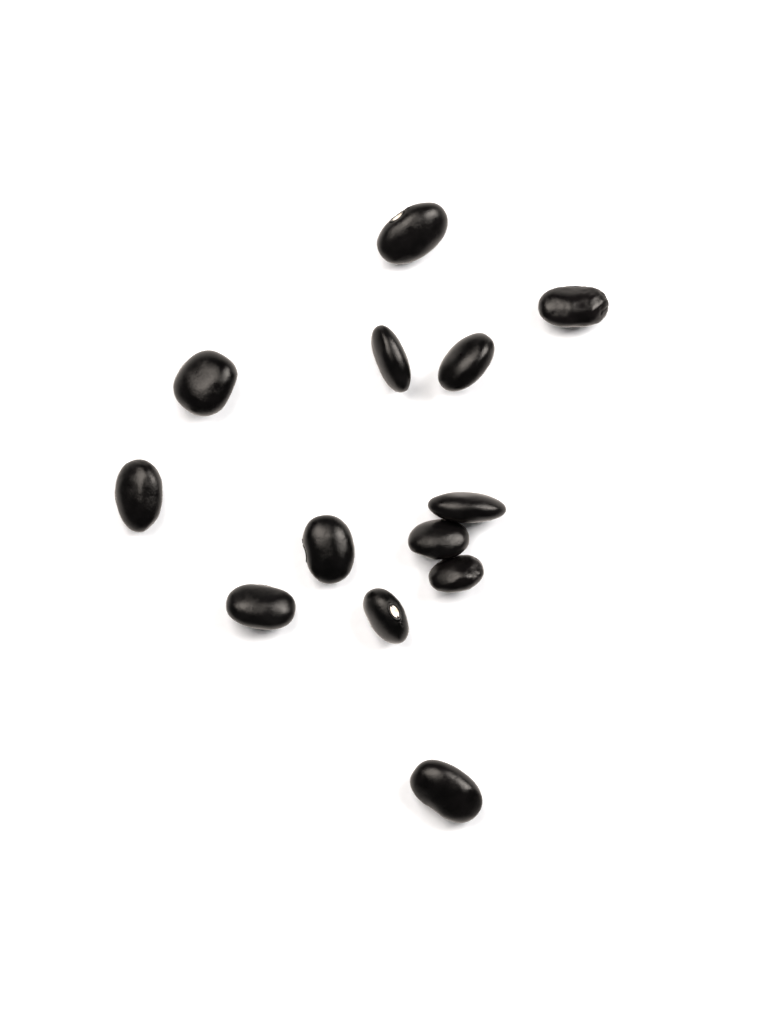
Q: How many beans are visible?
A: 13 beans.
